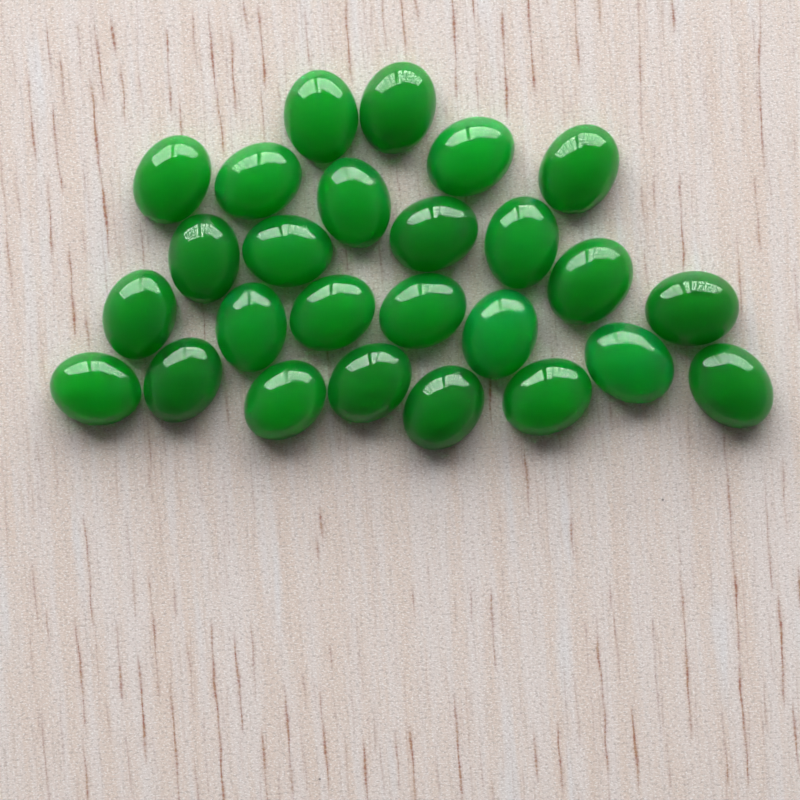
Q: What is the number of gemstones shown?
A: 26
